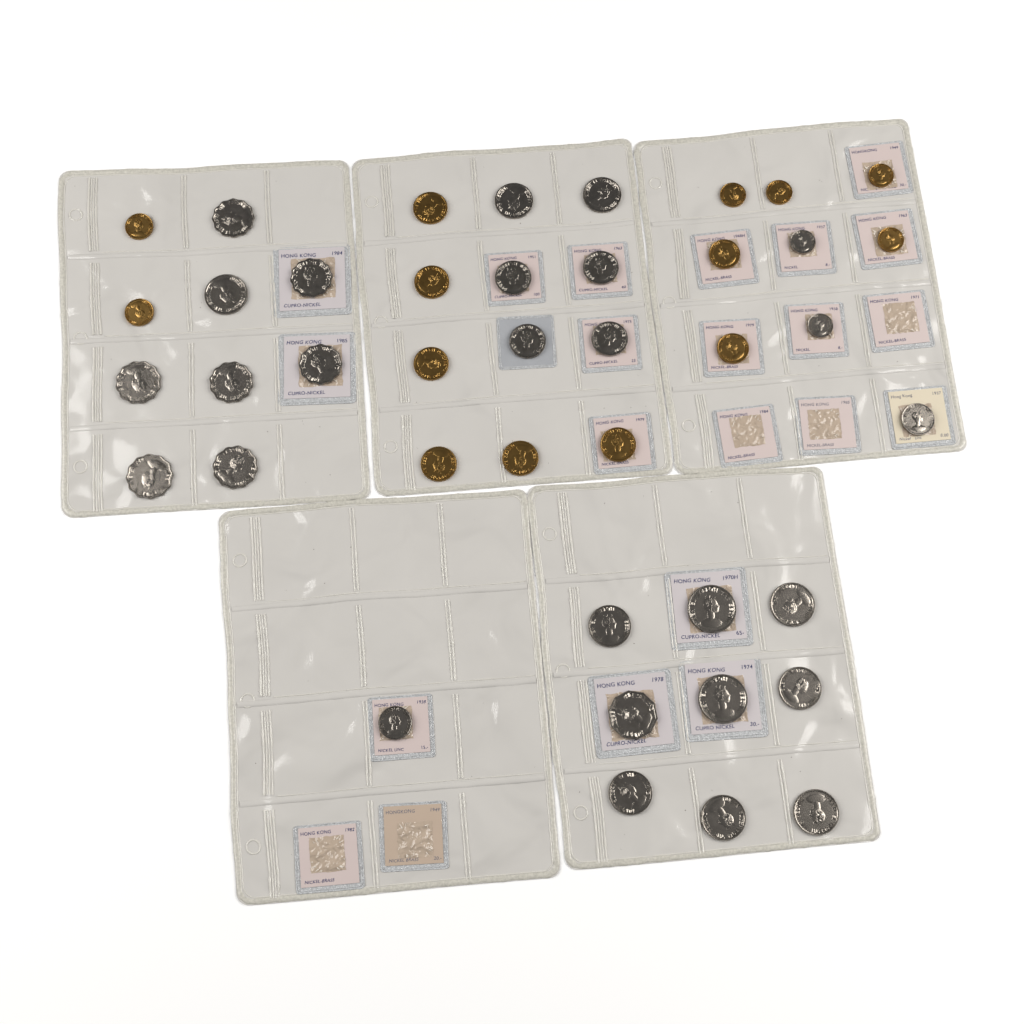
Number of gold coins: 14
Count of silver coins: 27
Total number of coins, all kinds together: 41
